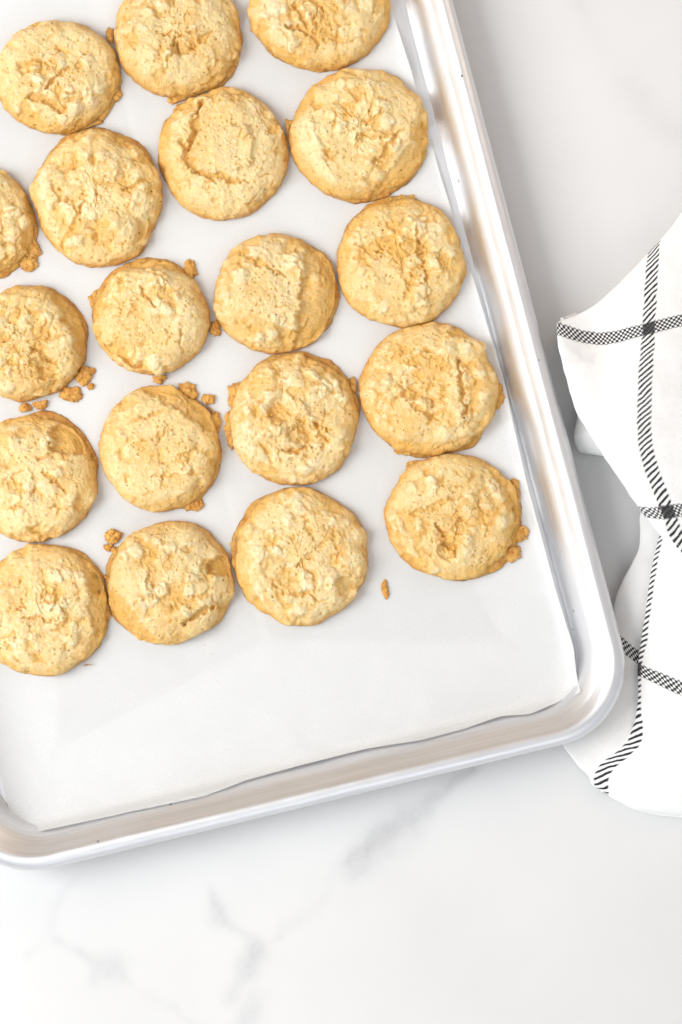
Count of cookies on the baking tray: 19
